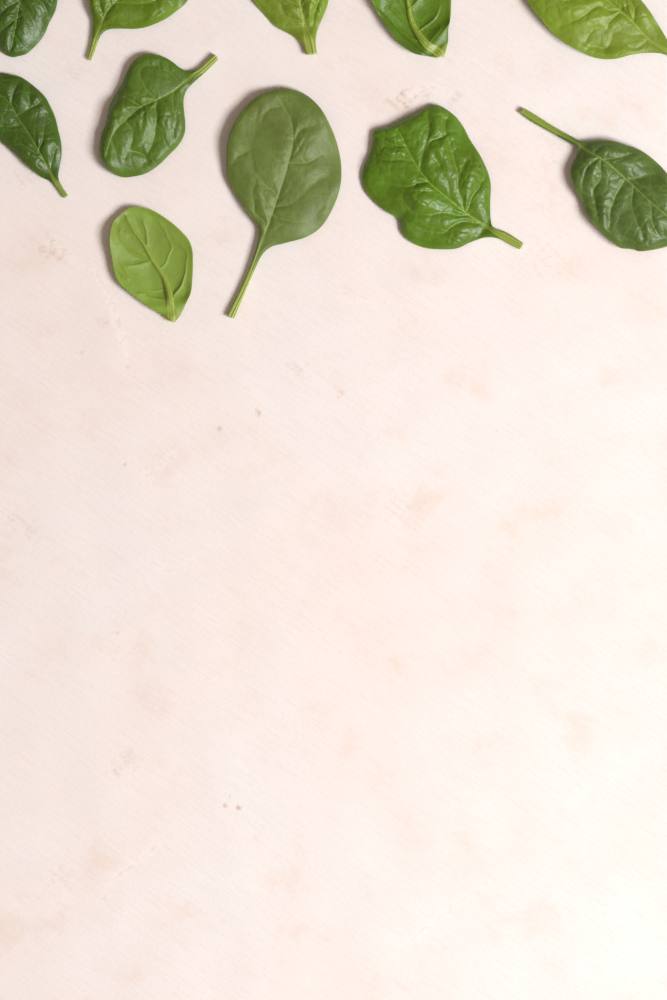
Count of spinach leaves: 11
